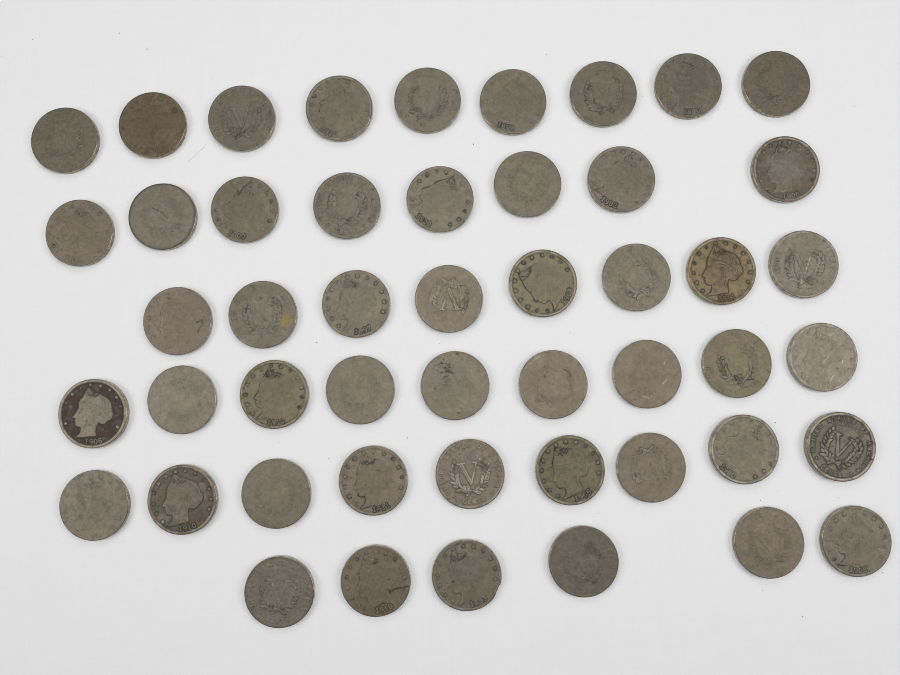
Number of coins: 49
